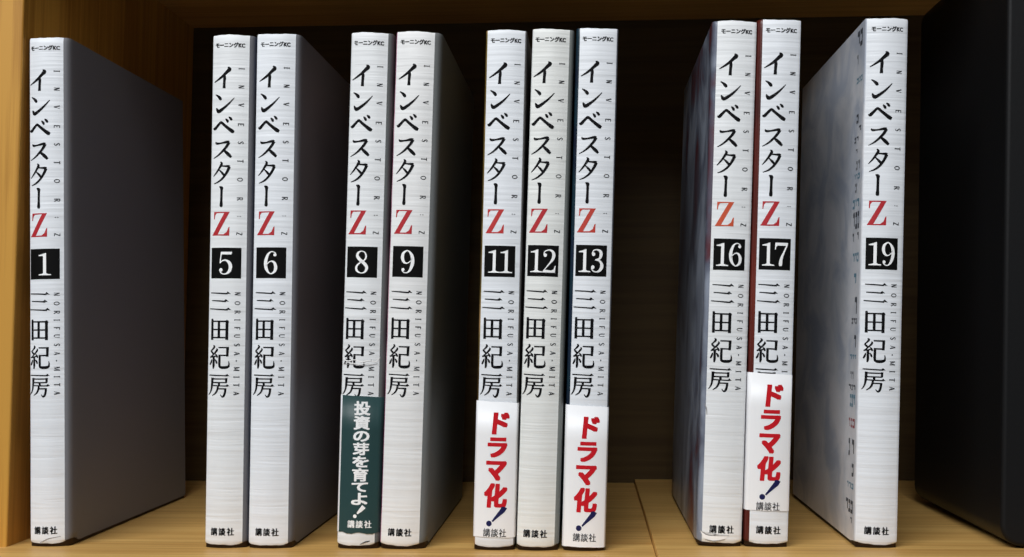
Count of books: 11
